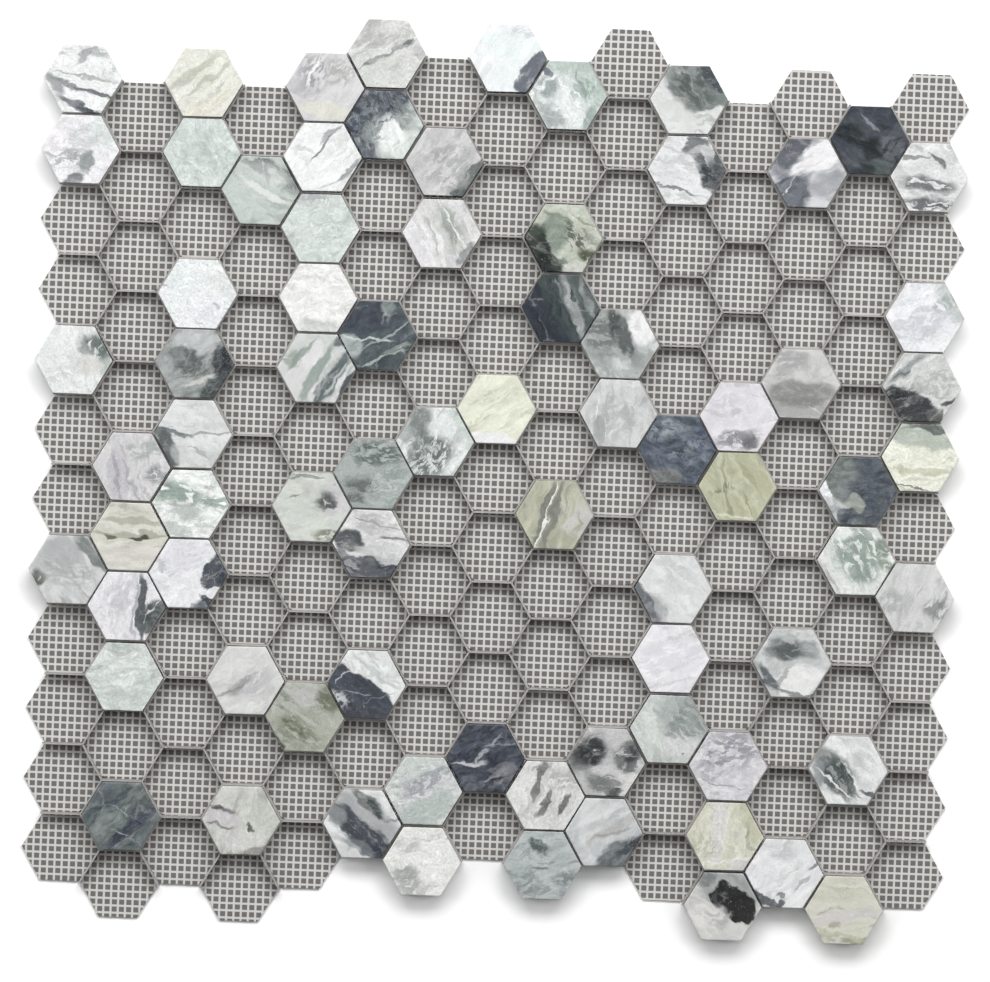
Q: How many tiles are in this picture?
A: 76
